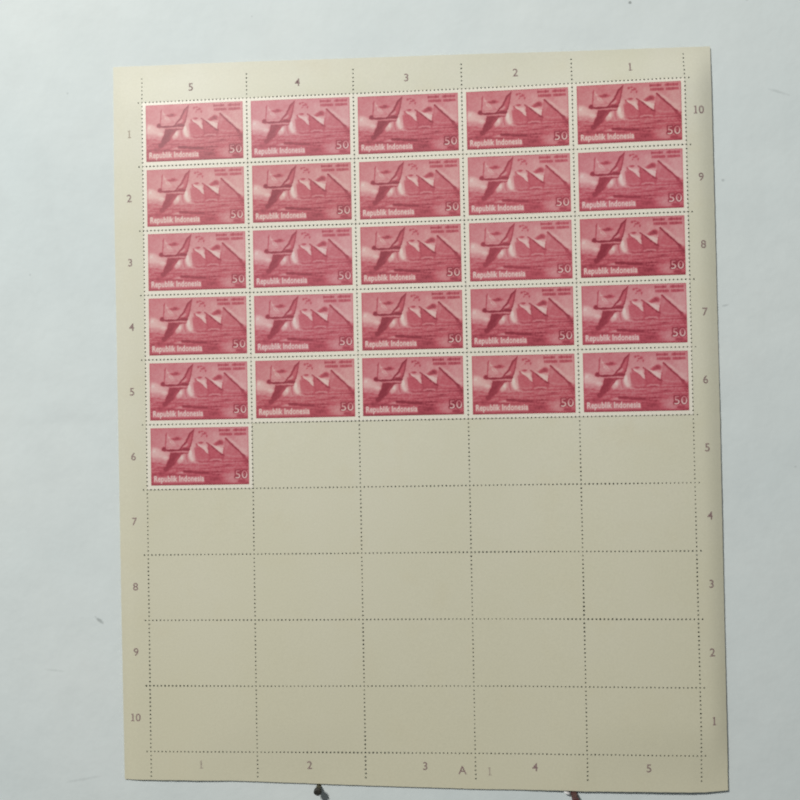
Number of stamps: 26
